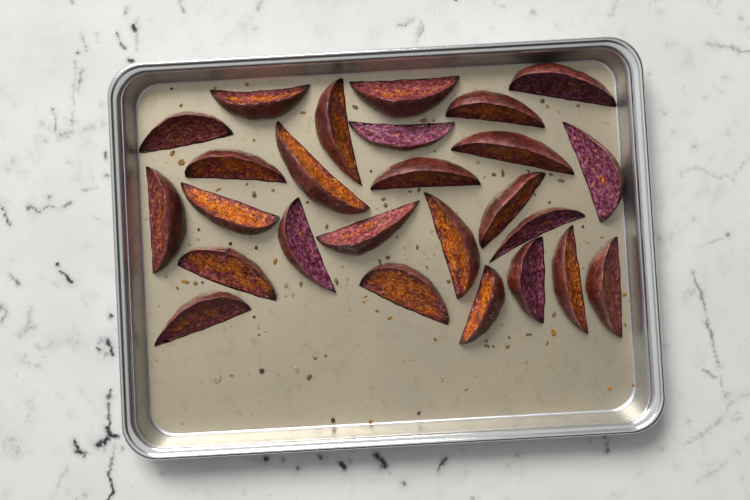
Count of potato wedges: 26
